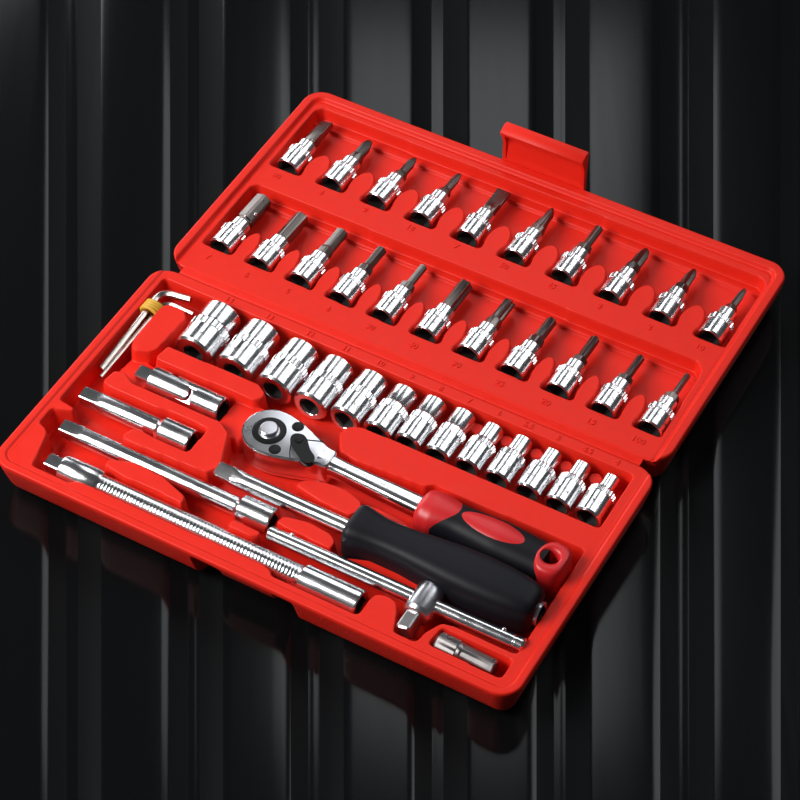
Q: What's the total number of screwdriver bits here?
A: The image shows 21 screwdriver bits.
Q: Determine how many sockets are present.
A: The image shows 13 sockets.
